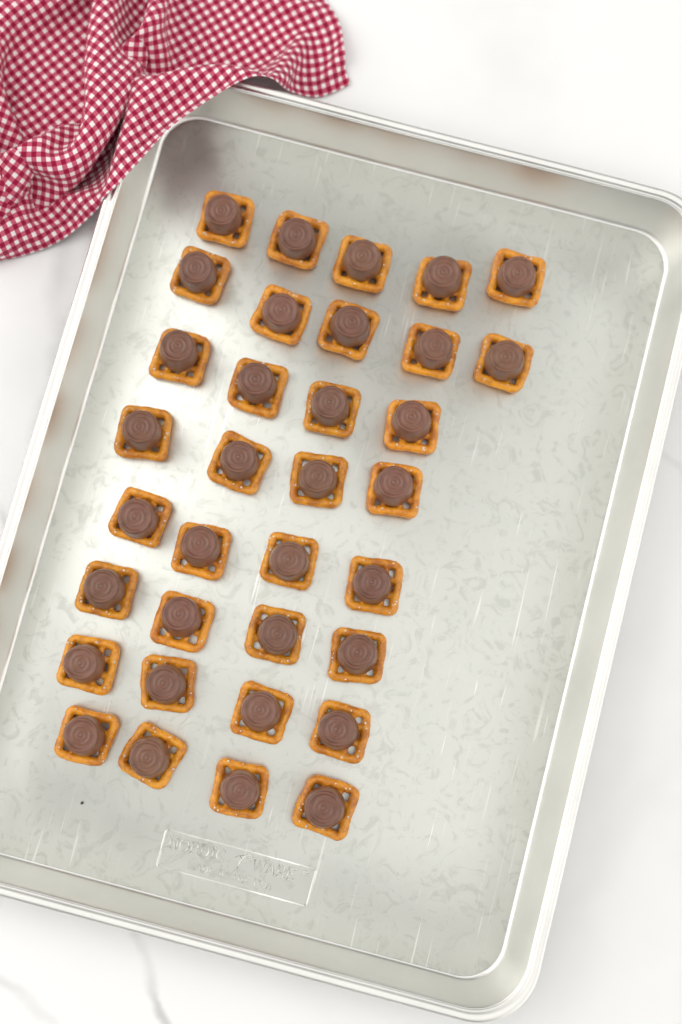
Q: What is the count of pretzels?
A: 34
